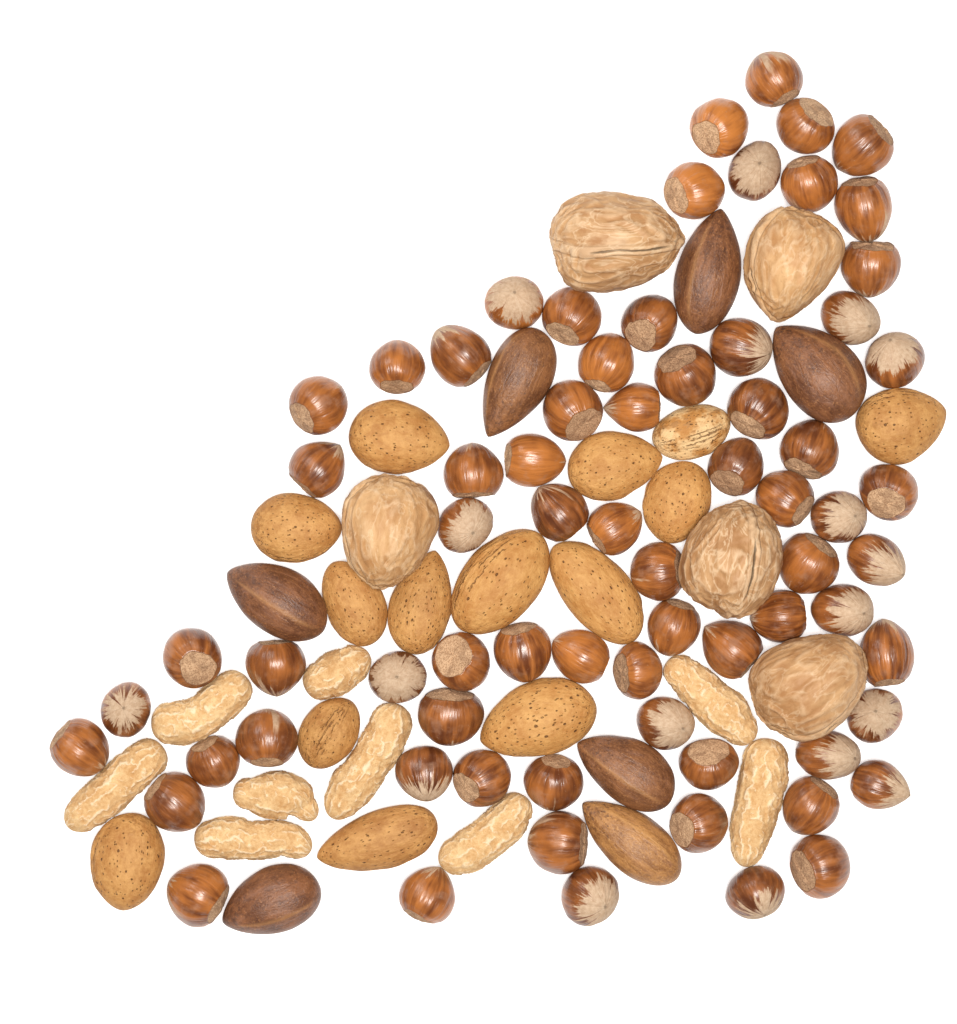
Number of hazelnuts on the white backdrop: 71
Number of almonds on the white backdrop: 14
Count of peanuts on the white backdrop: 9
